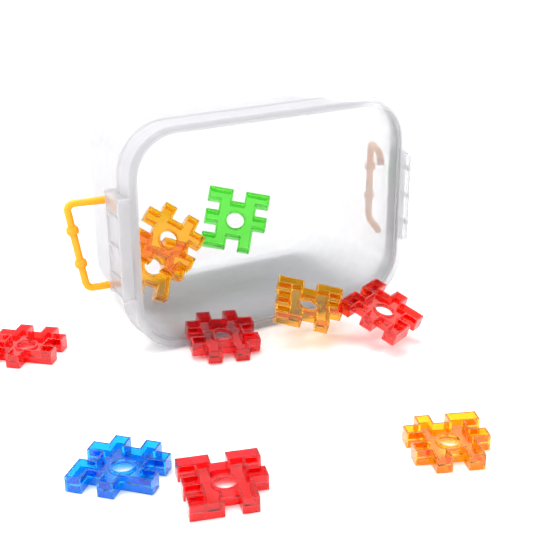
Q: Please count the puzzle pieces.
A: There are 10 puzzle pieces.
